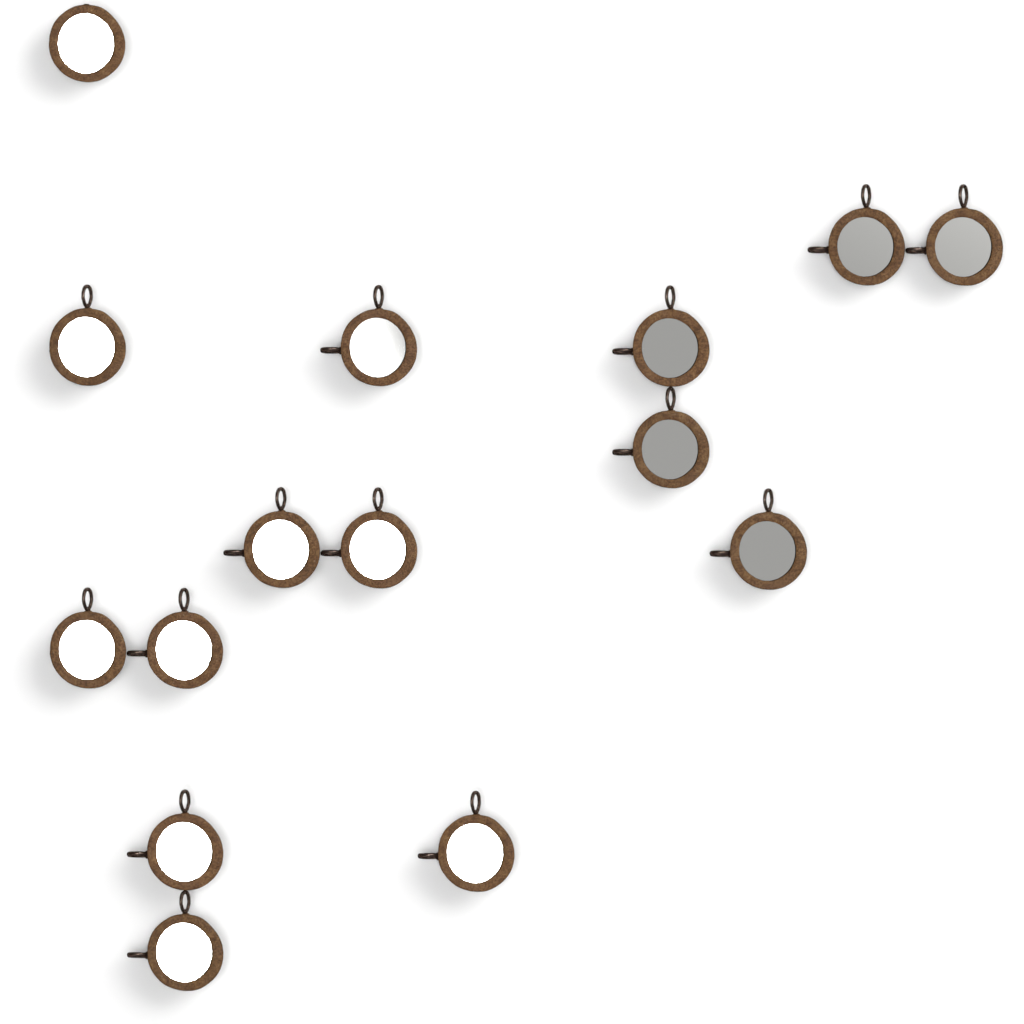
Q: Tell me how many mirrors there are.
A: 15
